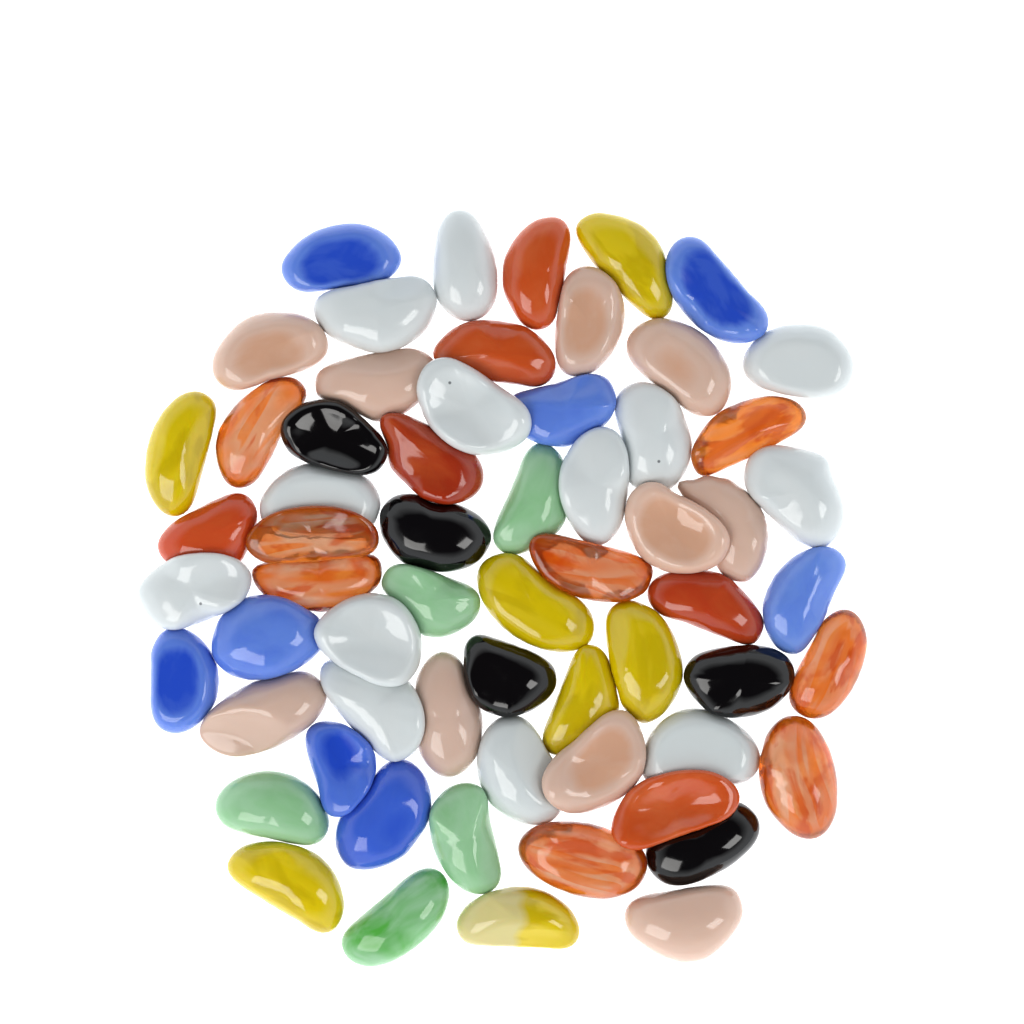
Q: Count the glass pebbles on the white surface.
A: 62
